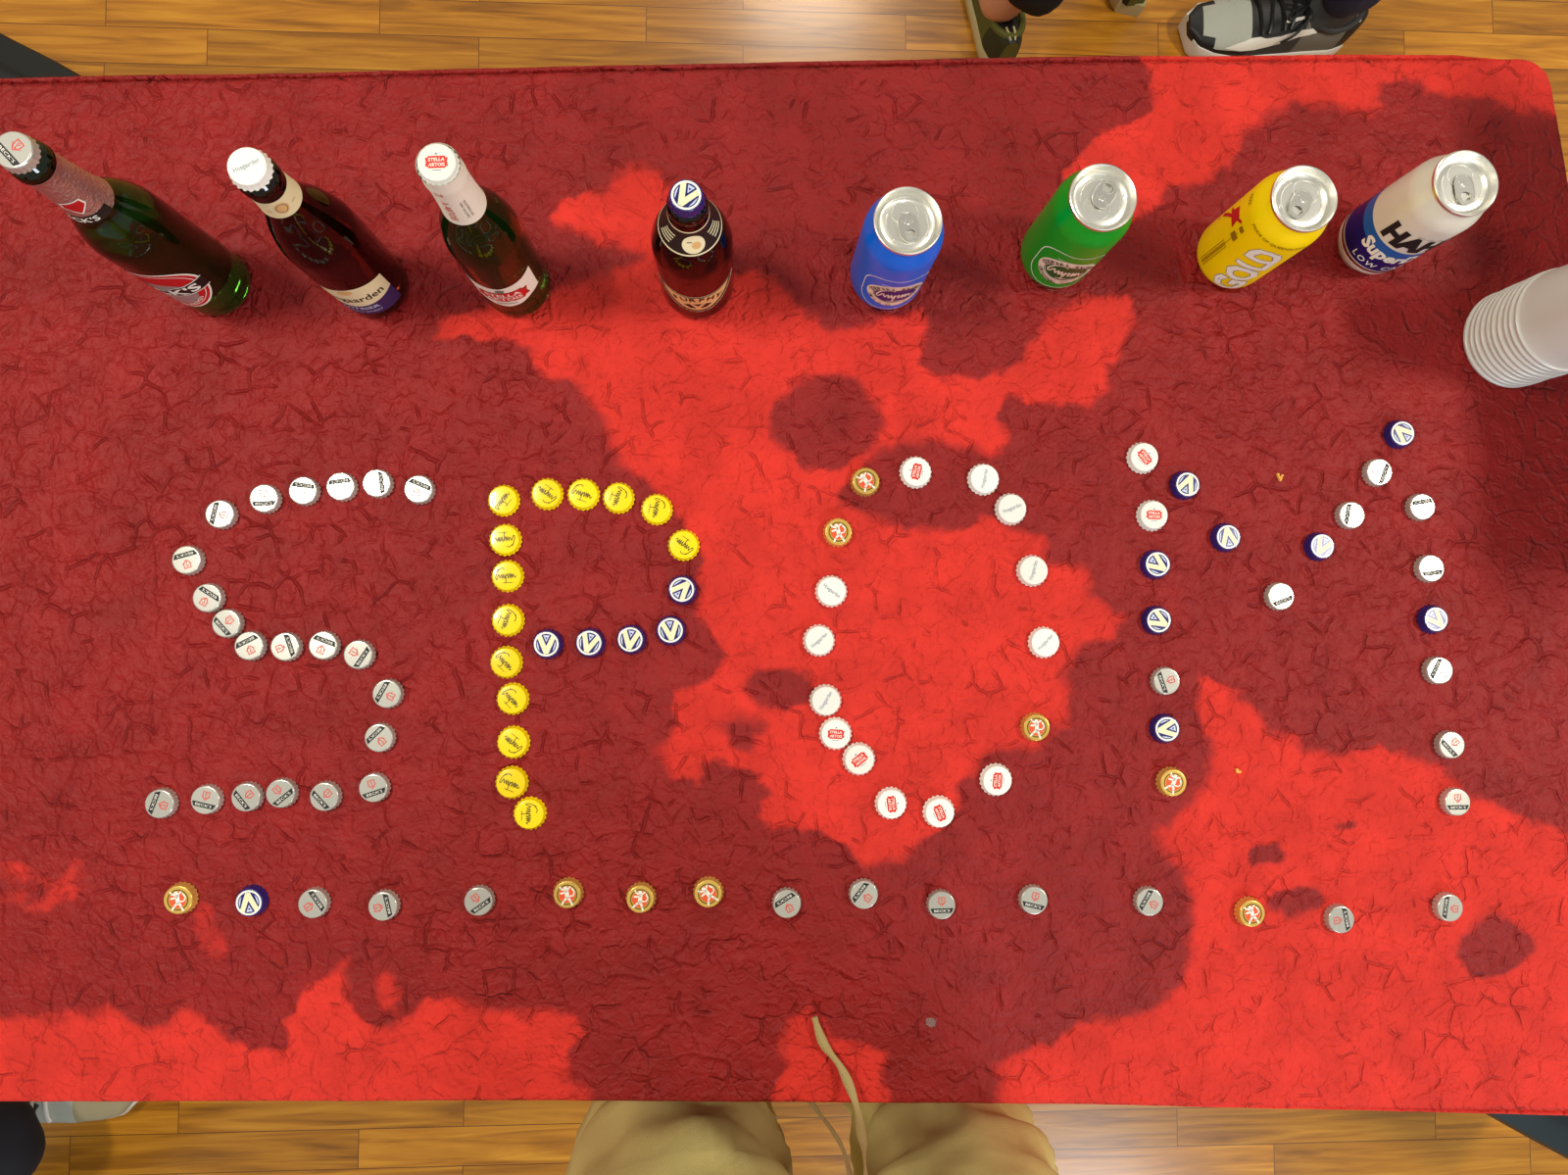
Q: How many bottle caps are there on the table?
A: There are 96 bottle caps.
